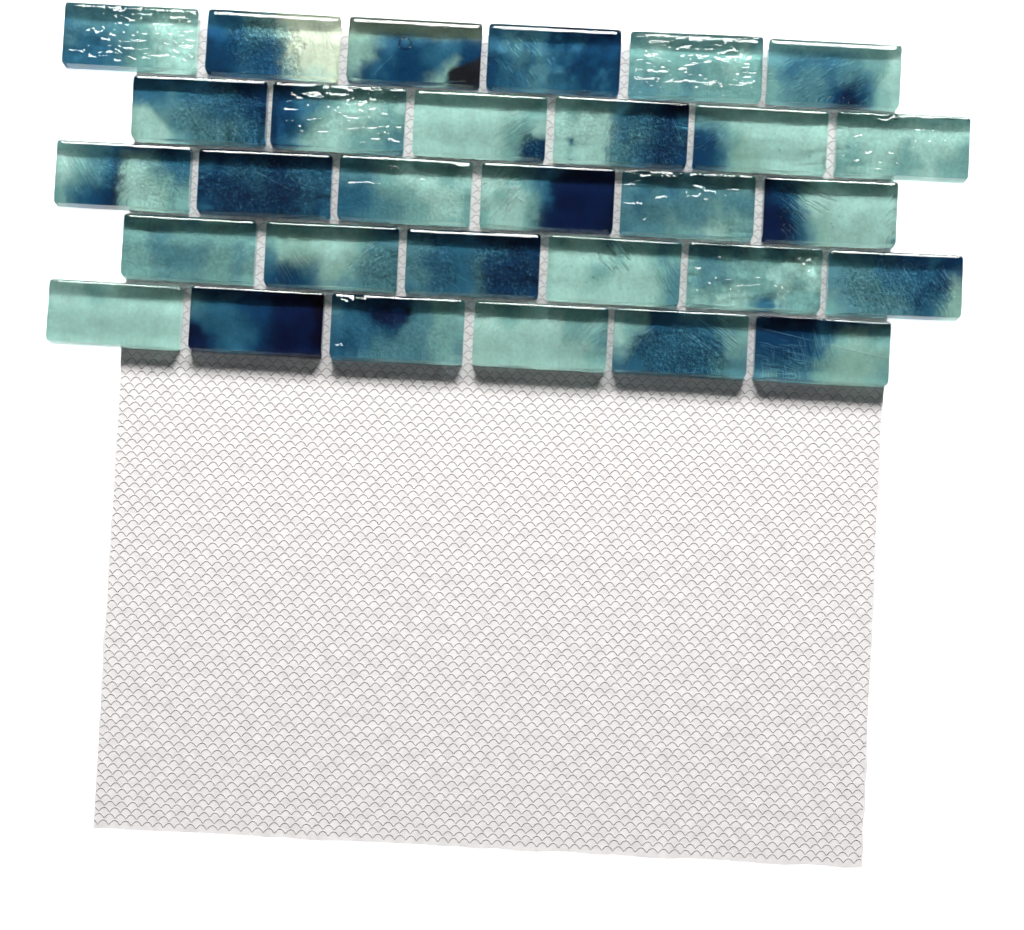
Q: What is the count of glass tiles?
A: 30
